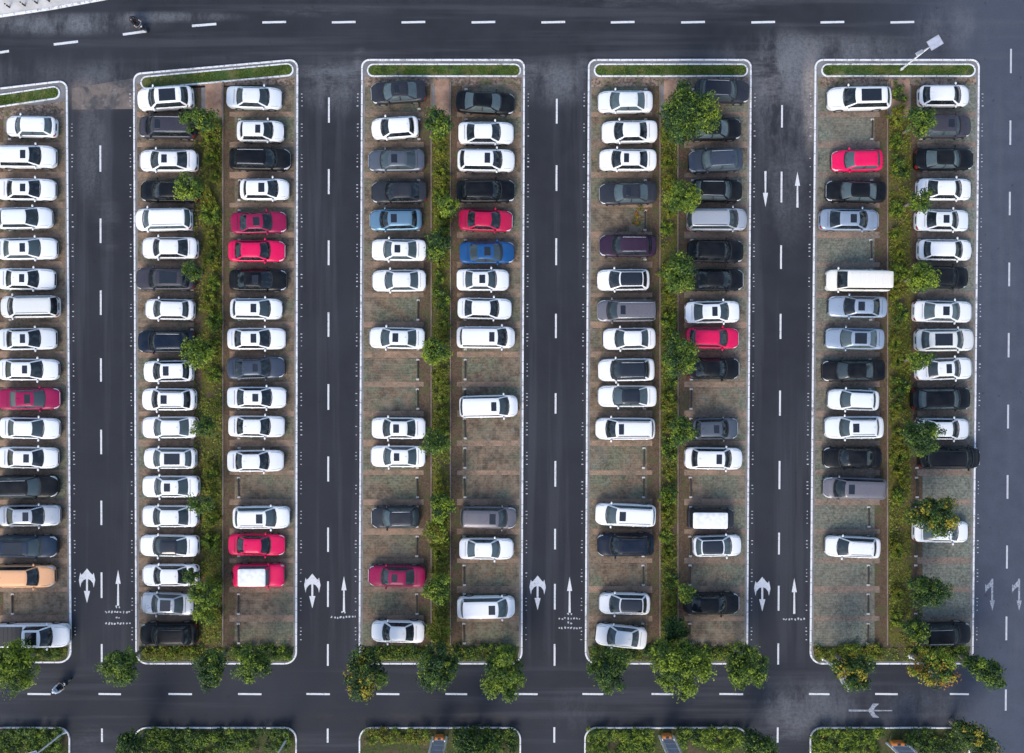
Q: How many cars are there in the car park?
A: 136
